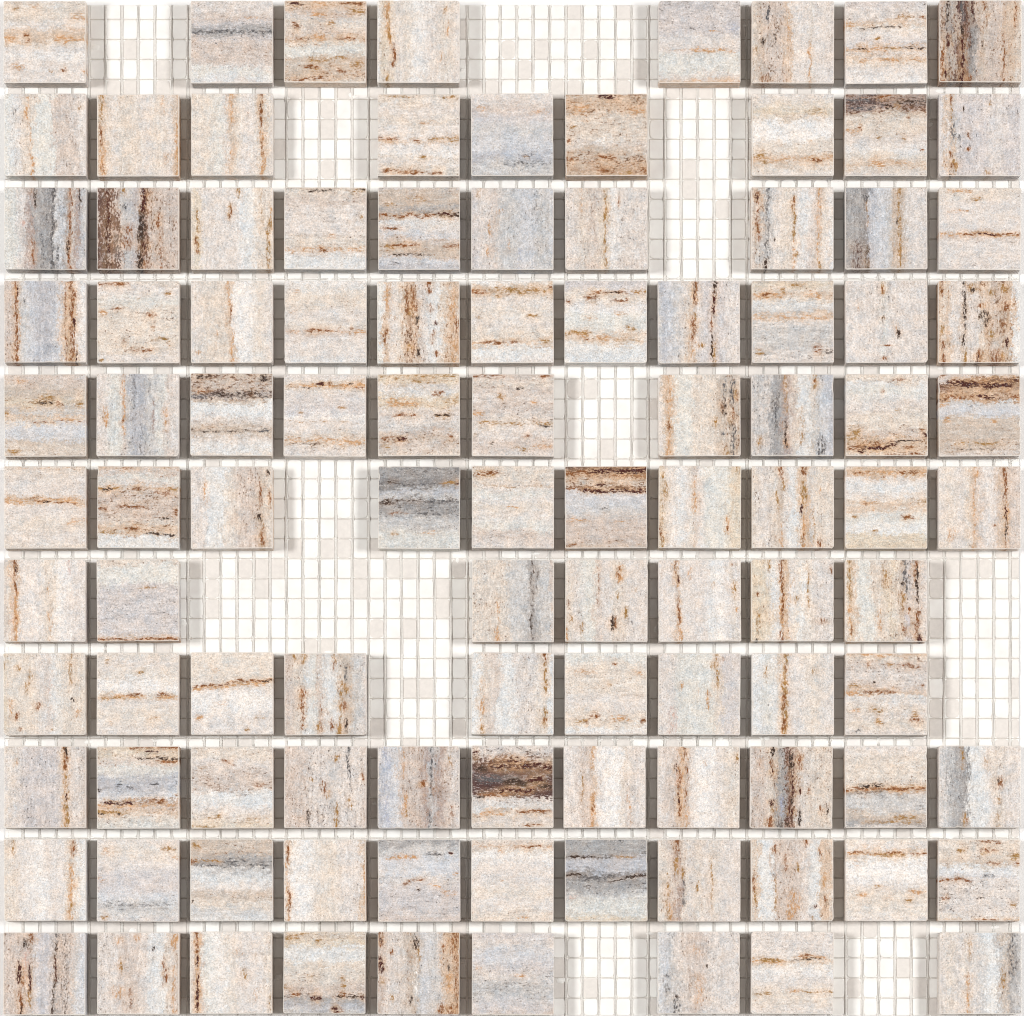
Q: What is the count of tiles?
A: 105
